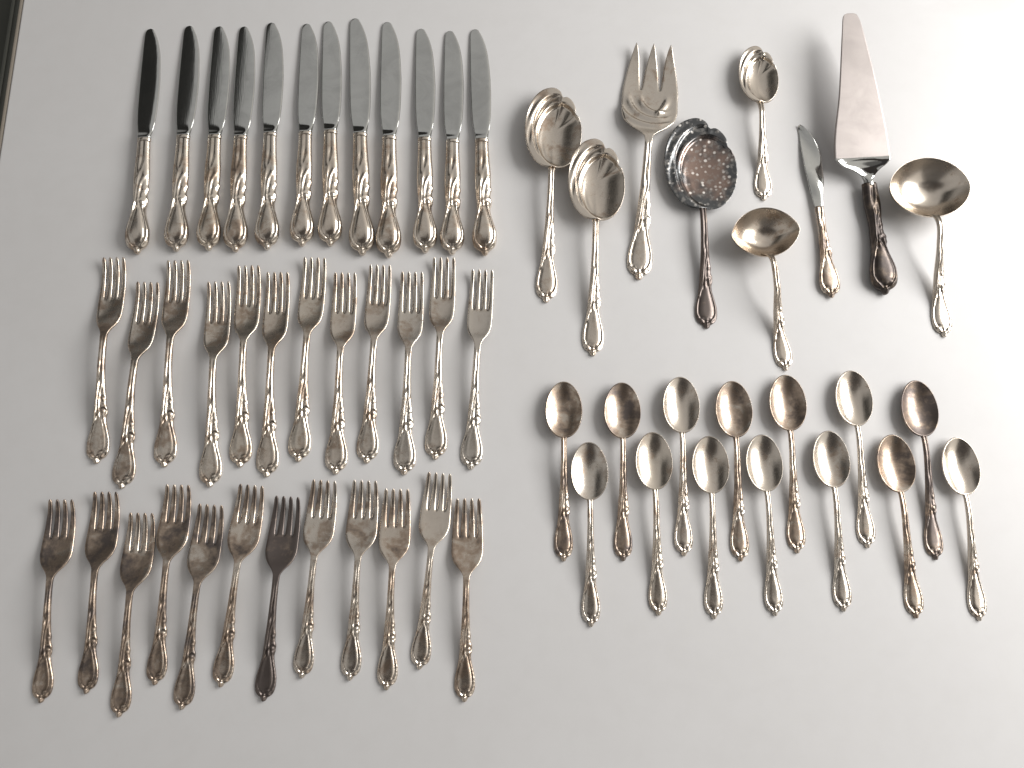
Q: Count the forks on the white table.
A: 25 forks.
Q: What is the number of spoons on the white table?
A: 18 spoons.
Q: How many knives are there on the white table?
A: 13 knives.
